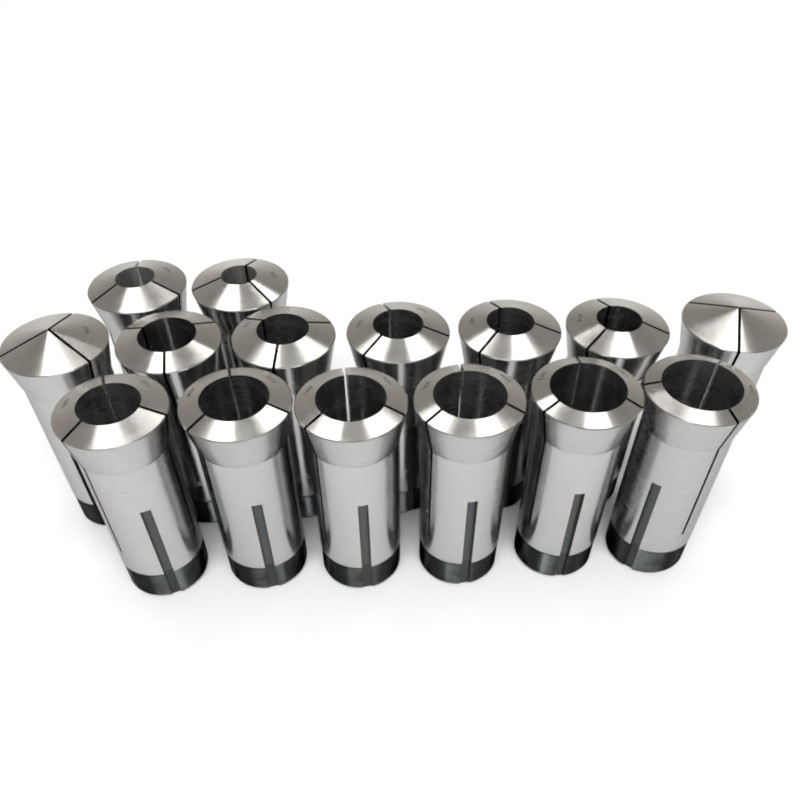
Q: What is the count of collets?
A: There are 15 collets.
